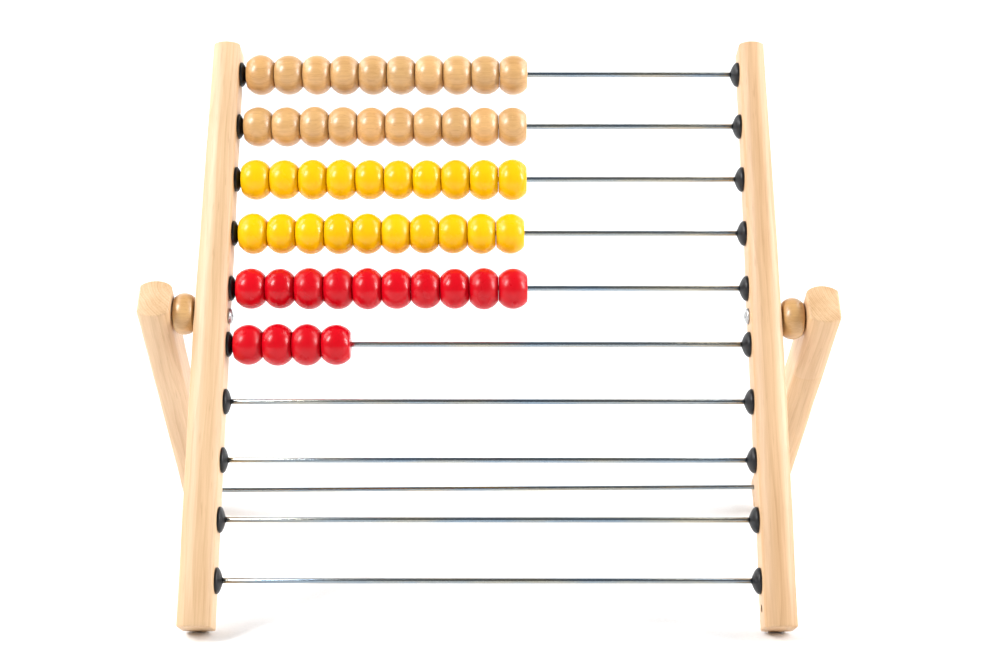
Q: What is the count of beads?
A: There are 54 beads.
